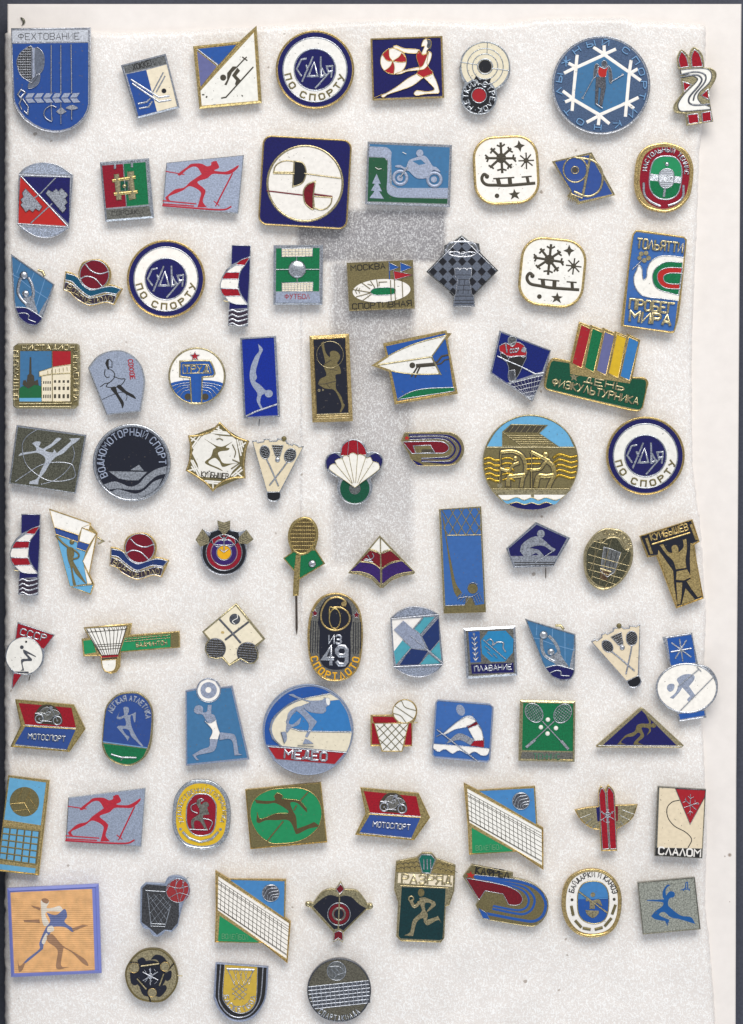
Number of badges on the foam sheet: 87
